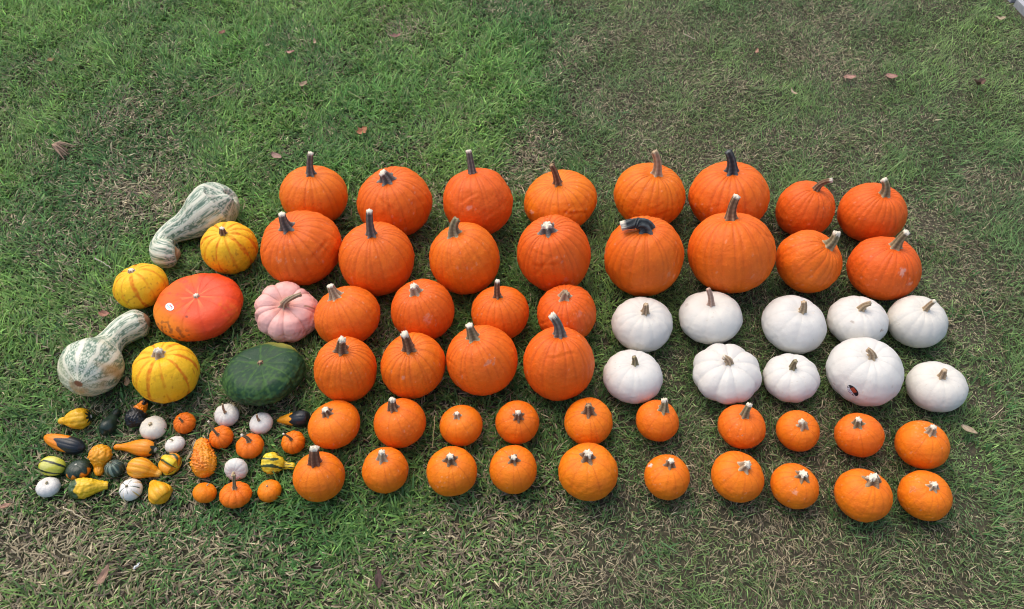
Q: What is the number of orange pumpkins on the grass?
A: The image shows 51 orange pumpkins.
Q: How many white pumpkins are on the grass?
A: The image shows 16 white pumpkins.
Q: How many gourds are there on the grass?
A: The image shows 19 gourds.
